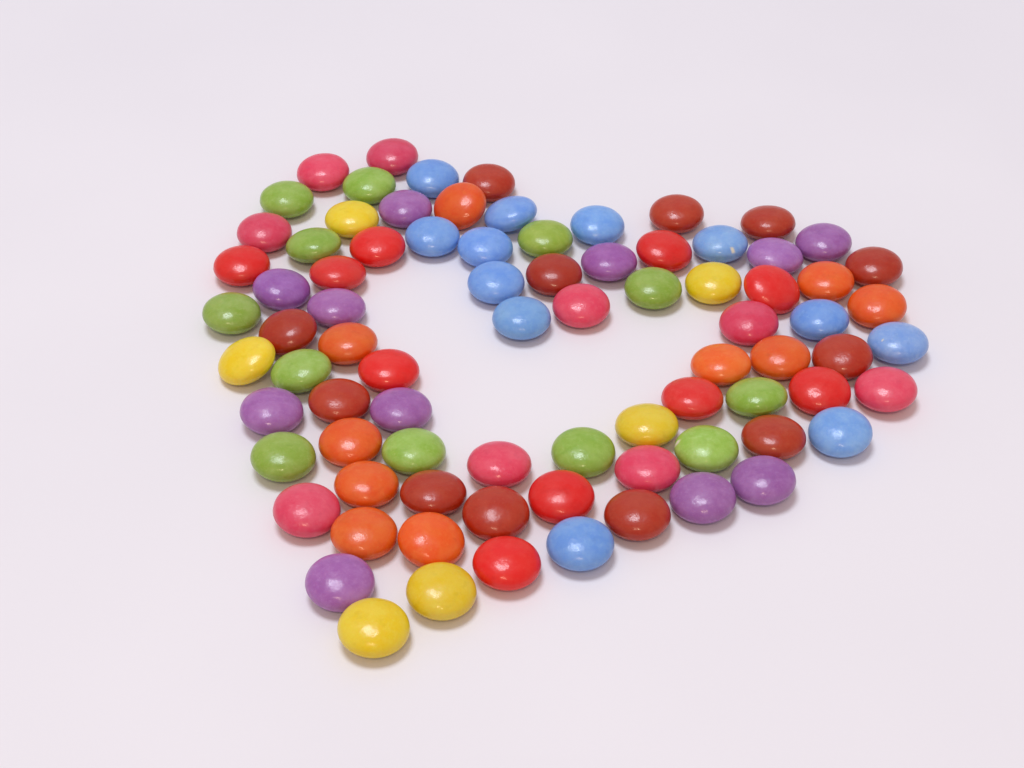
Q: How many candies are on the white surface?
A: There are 82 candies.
